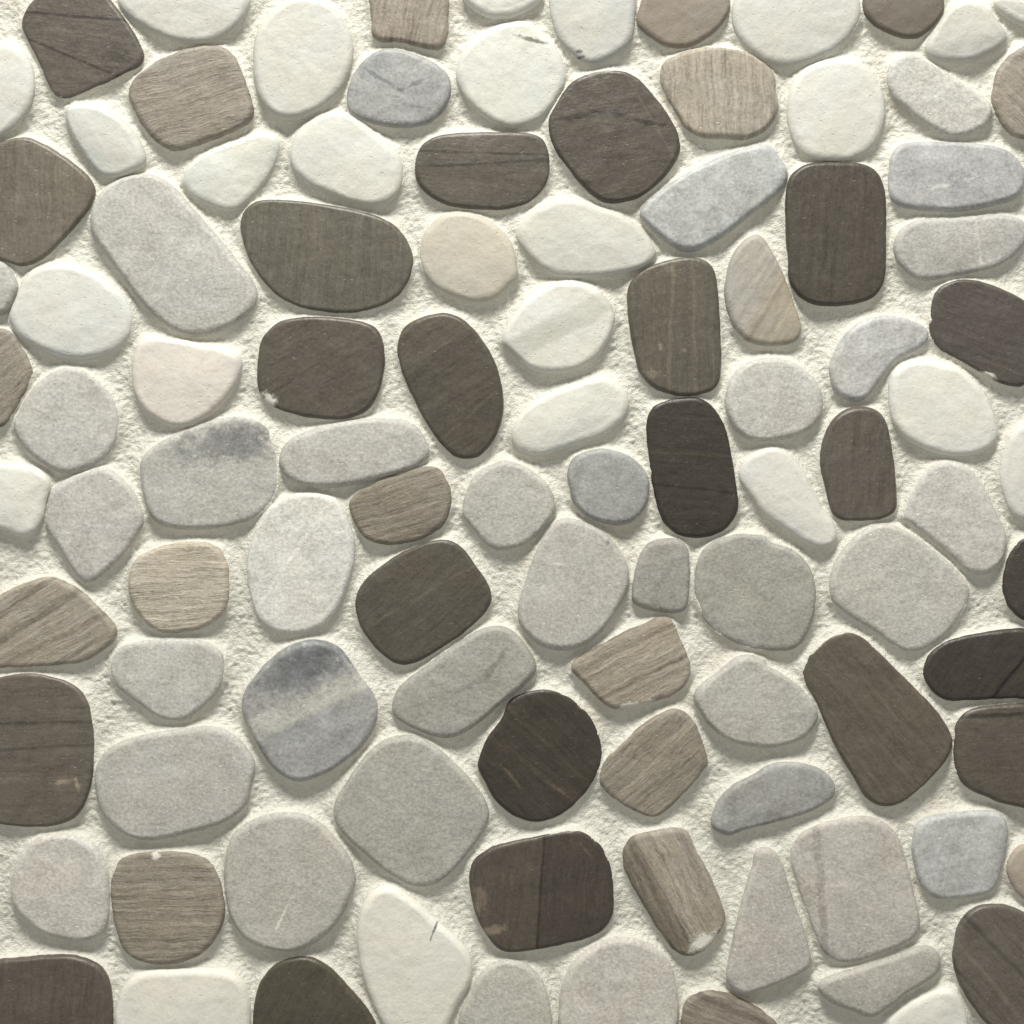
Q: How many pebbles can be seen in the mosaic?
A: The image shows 102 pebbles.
